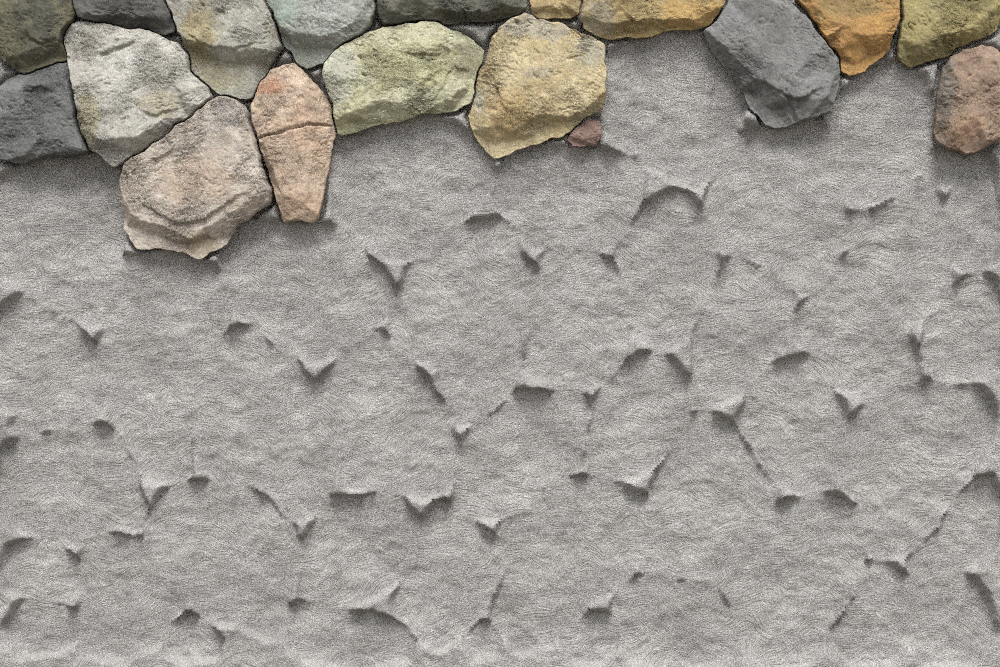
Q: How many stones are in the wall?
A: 18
